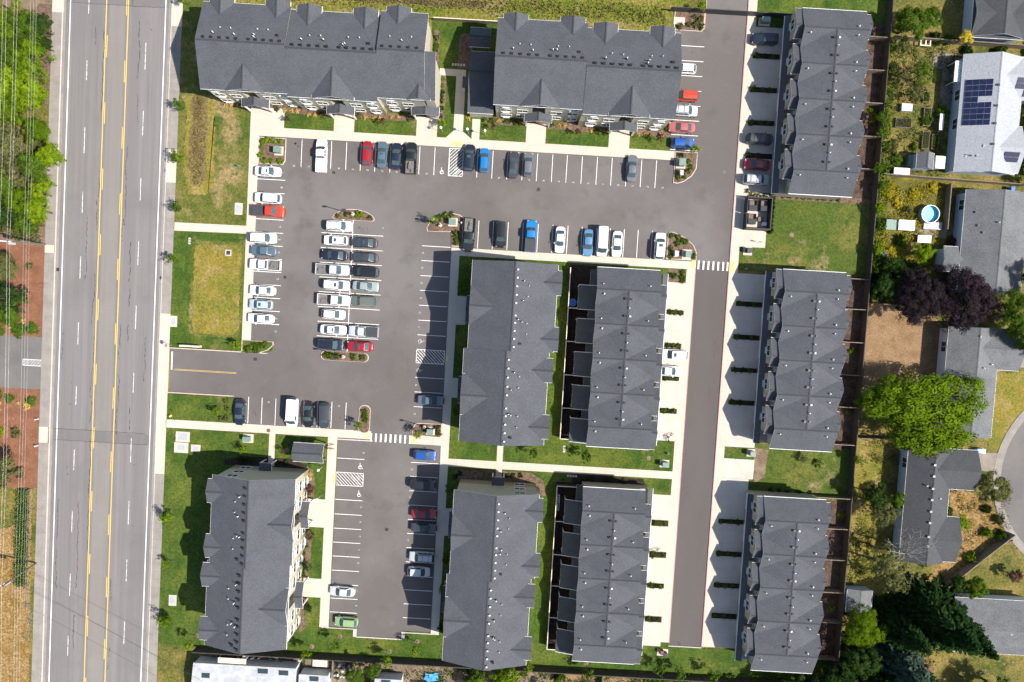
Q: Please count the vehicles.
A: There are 67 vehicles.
